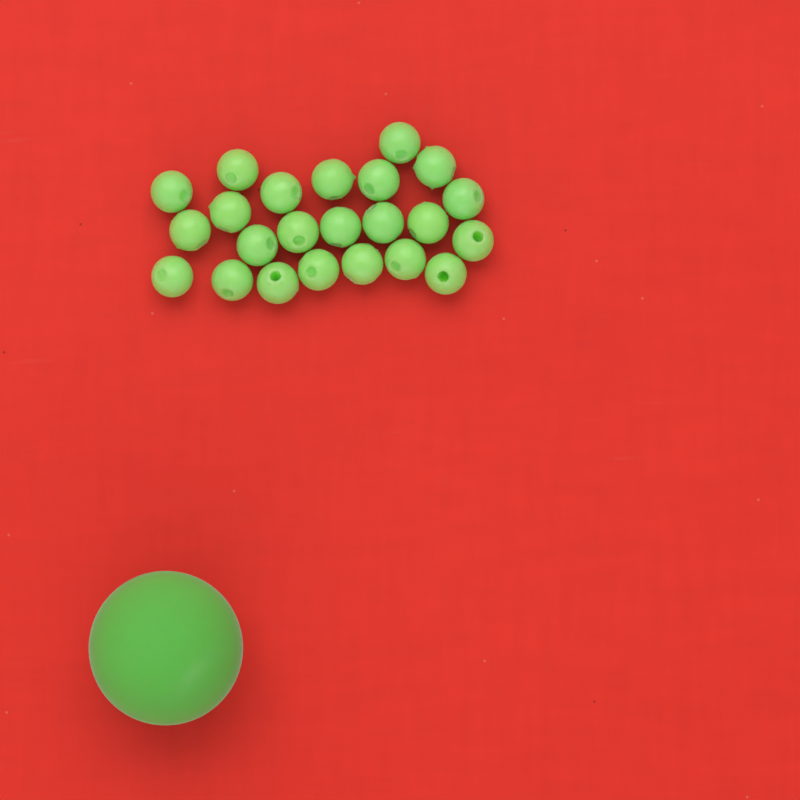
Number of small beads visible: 23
